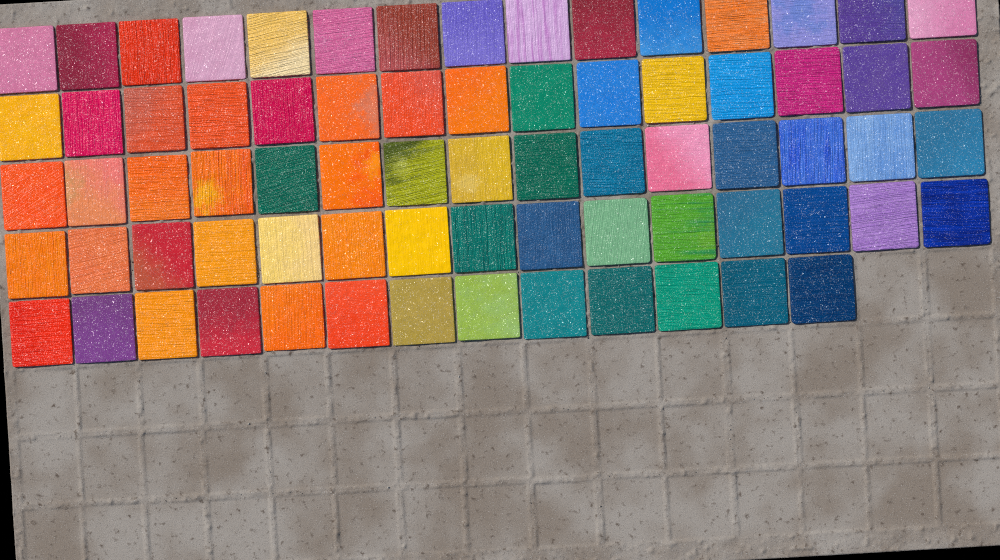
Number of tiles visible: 73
